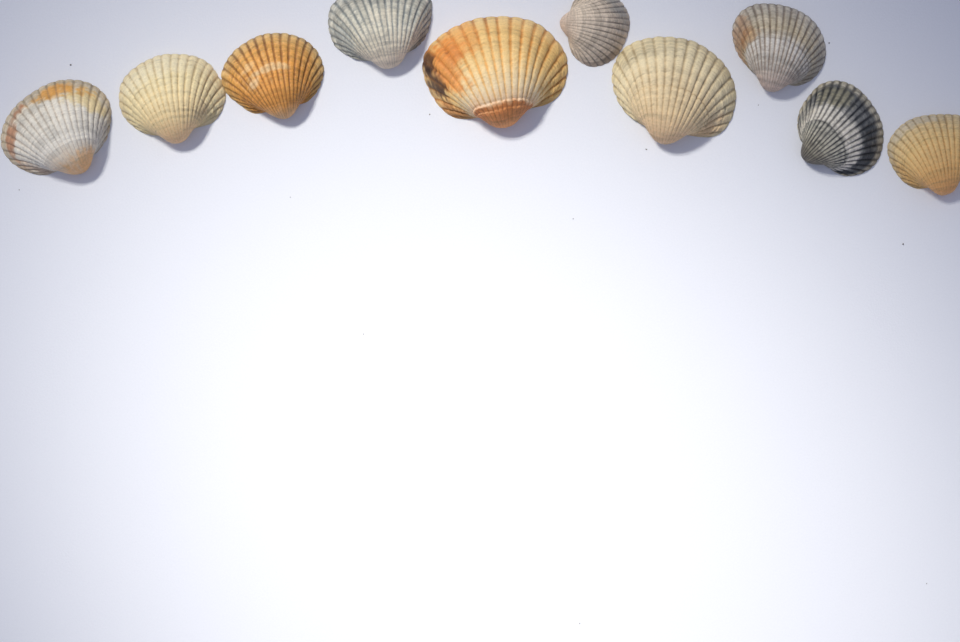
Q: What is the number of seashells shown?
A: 10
